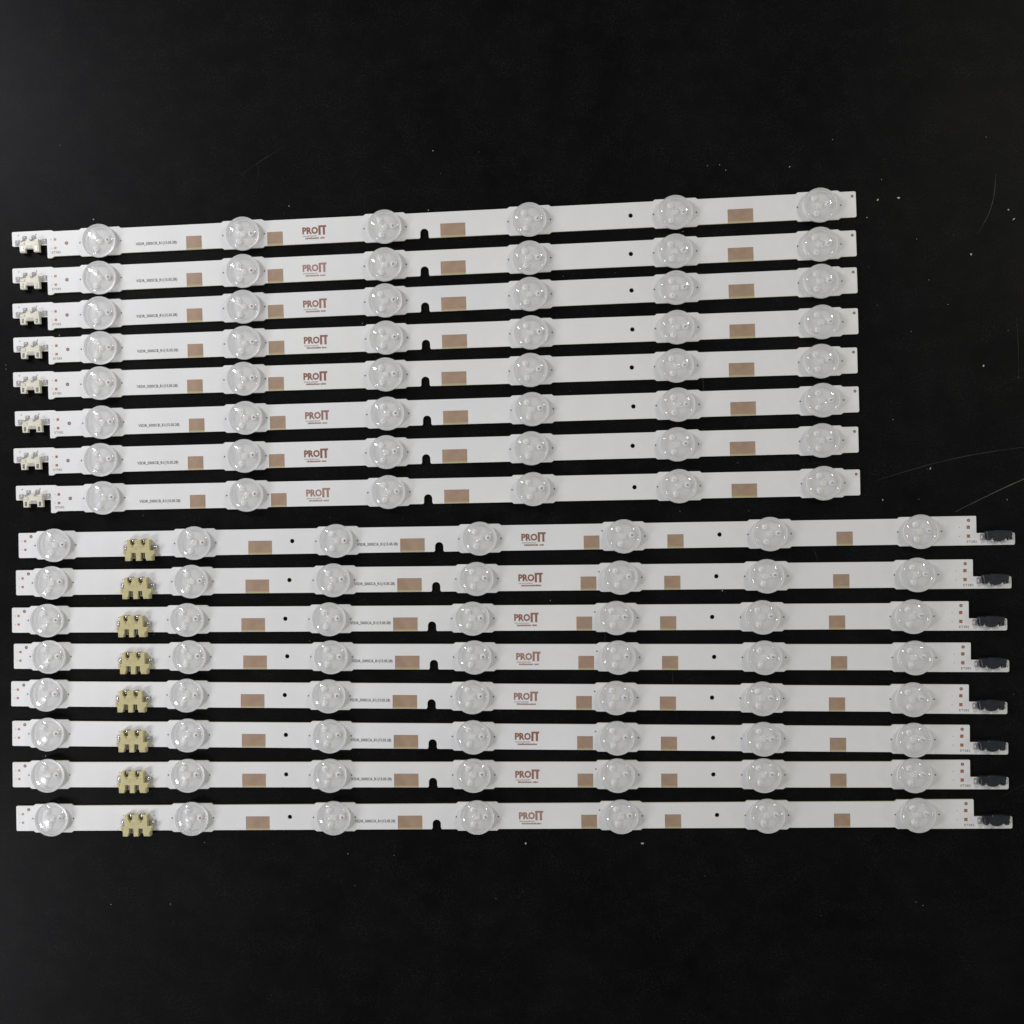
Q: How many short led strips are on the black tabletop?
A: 8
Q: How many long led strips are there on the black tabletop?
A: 8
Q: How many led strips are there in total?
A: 16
